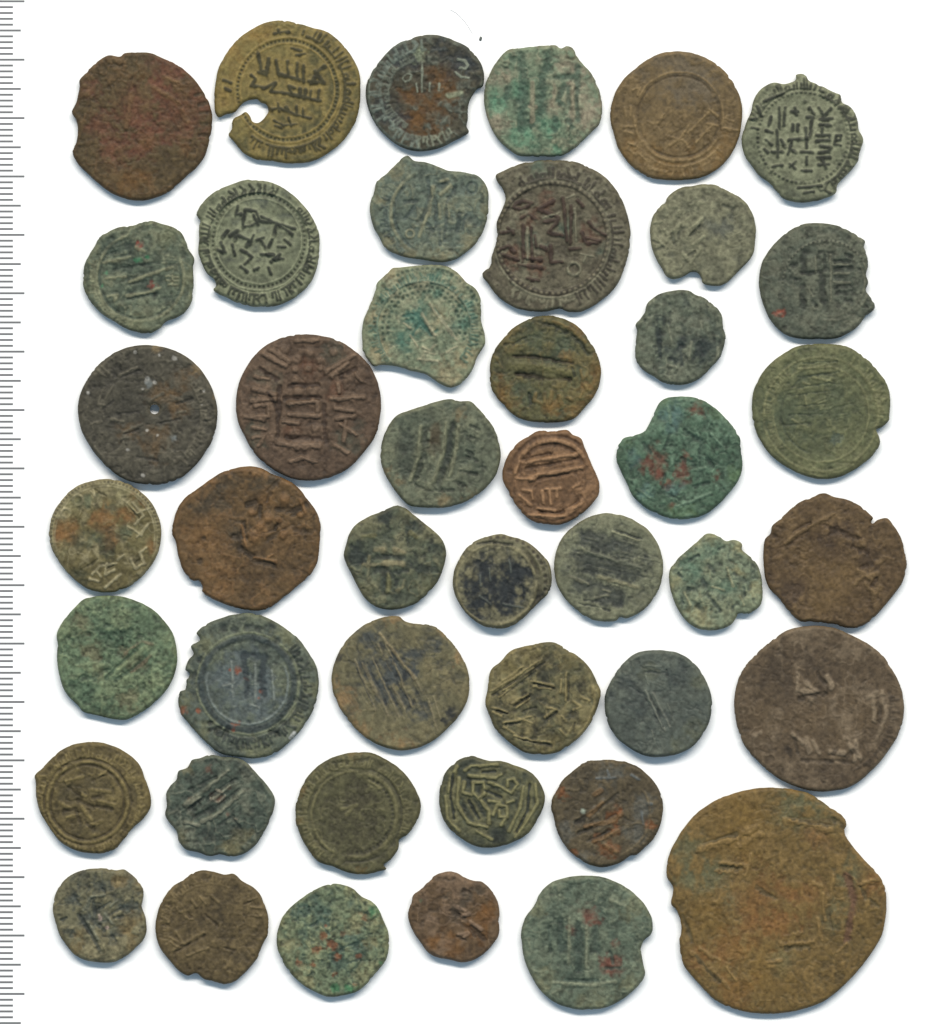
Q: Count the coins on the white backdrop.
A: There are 45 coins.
